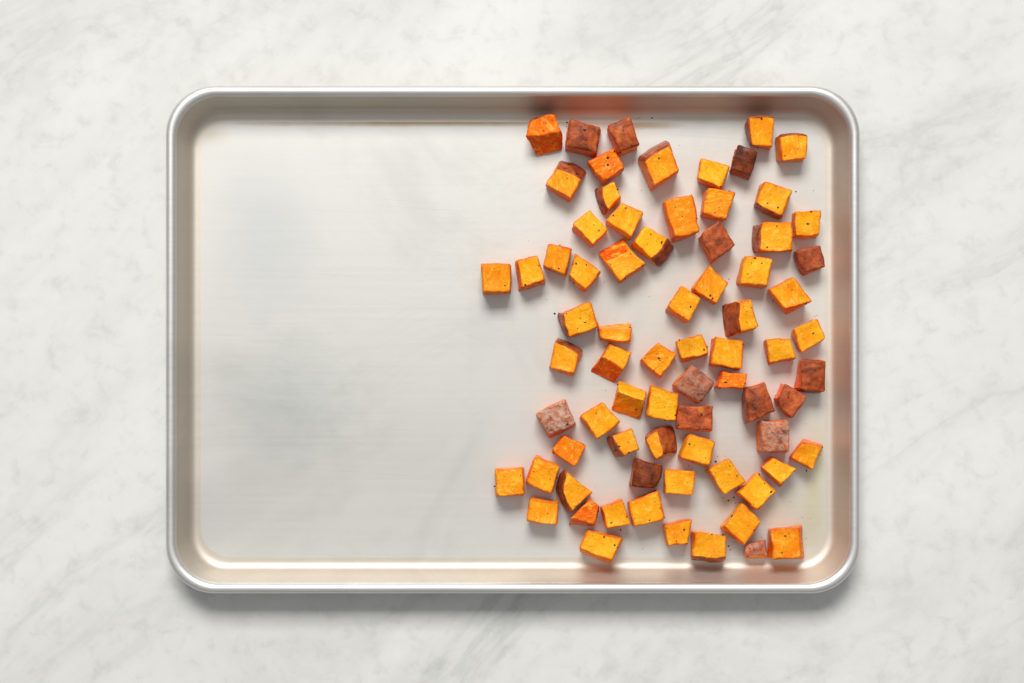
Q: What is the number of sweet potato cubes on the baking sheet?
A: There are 74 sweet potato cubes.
